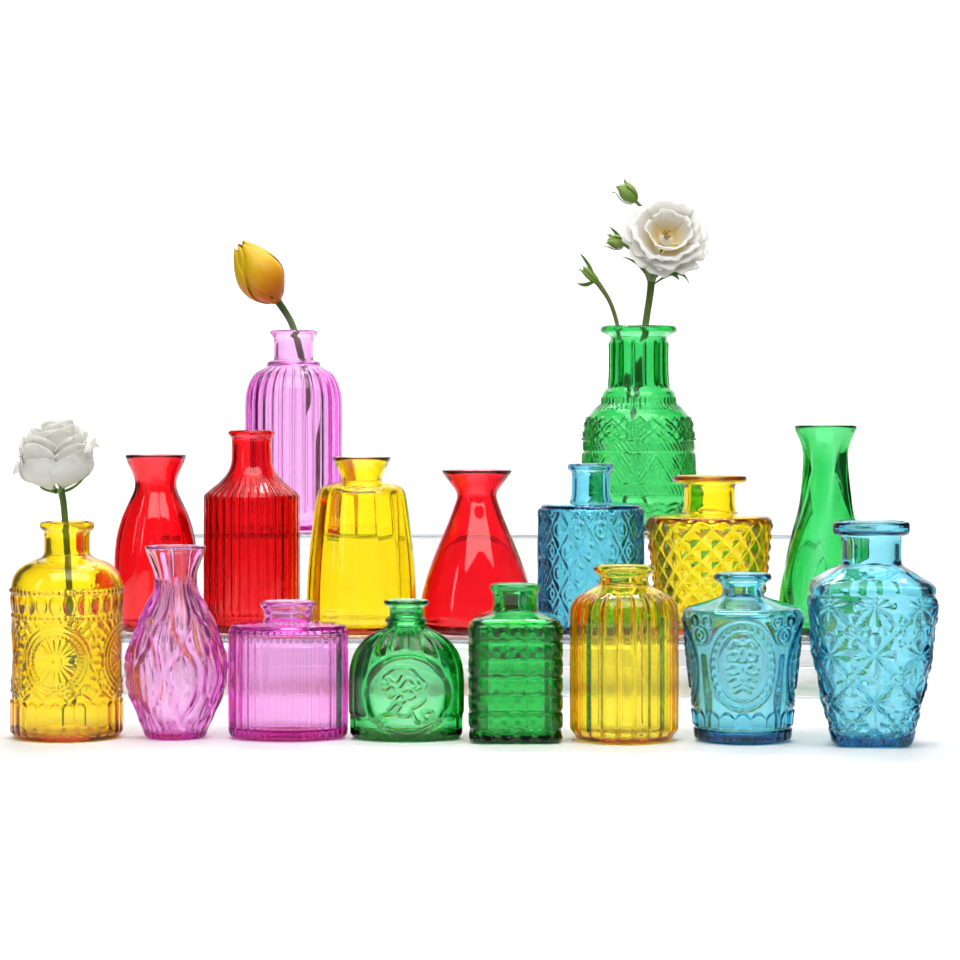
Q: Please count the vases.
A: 17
